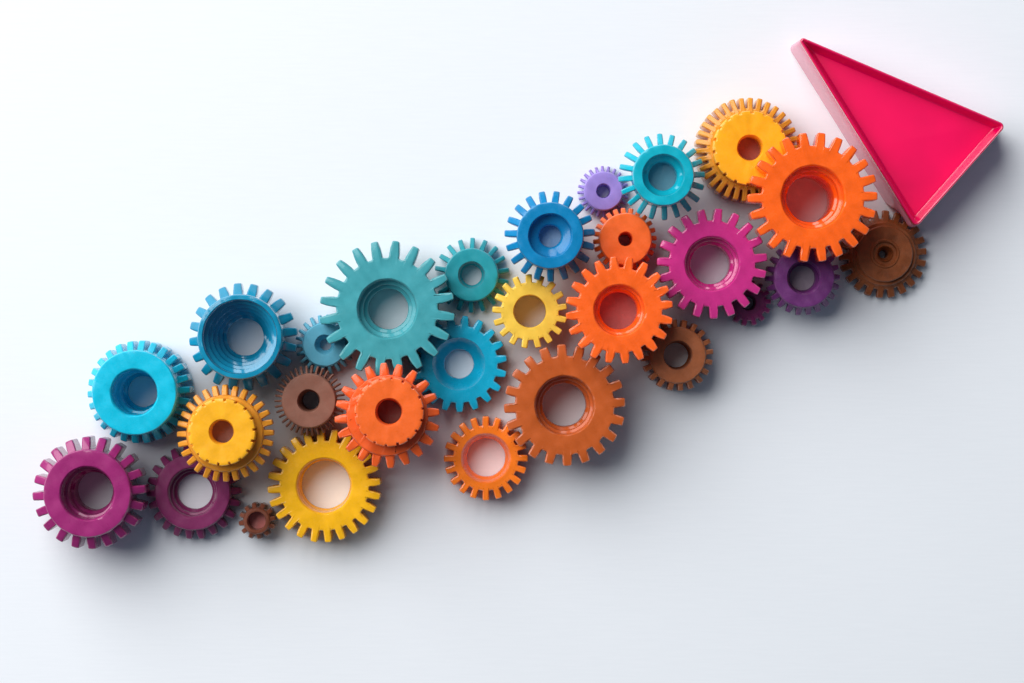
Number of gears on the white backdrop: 28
